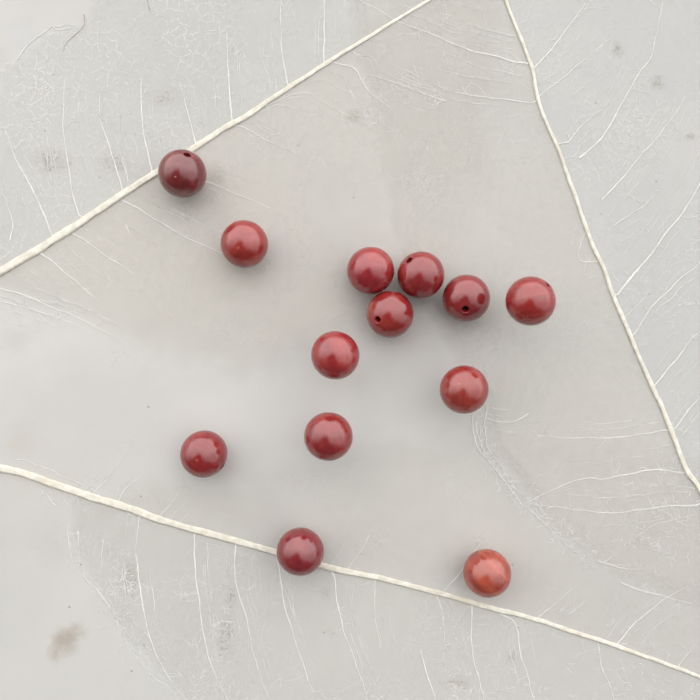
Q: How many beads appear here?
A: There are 13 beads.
